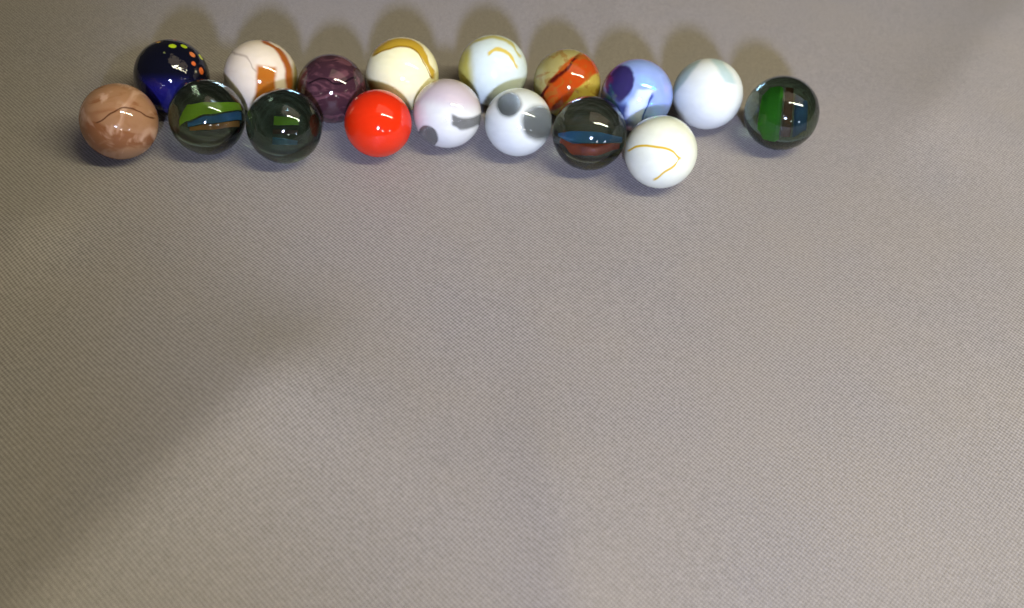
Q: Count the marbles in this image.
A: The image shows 17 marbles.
